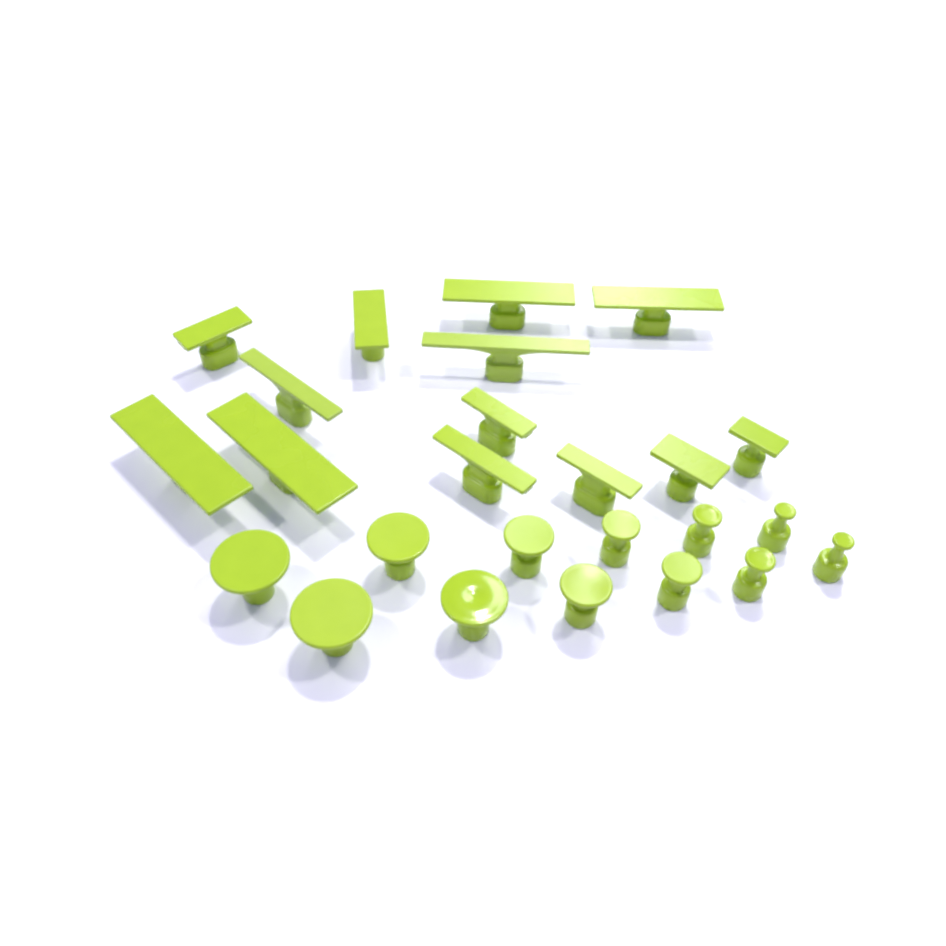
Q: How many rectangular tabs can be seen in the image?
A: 13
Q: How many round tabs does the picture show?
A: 12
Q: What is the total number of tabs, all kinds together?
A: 25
